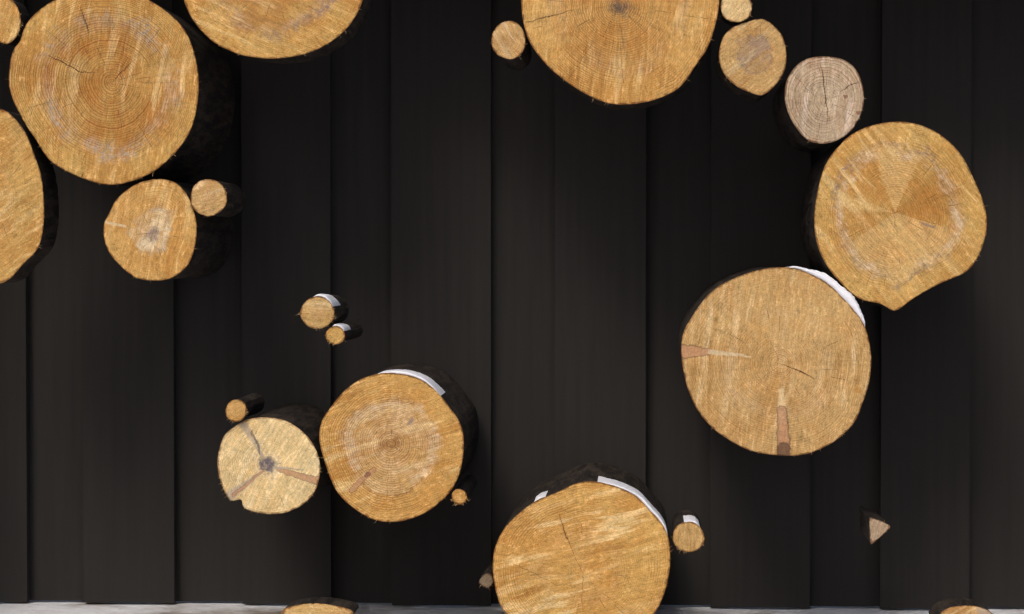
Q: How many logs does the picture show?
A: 25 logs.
